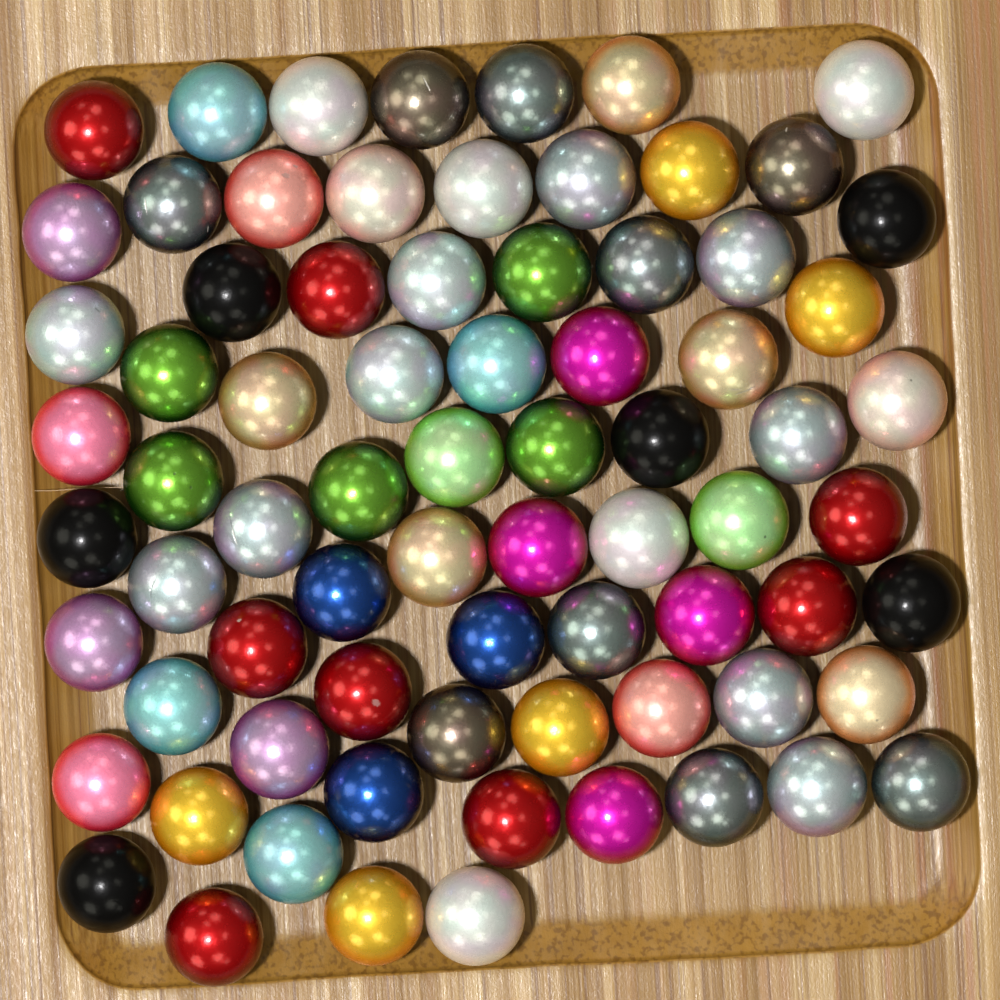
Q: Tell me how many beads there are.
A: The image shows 75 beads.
